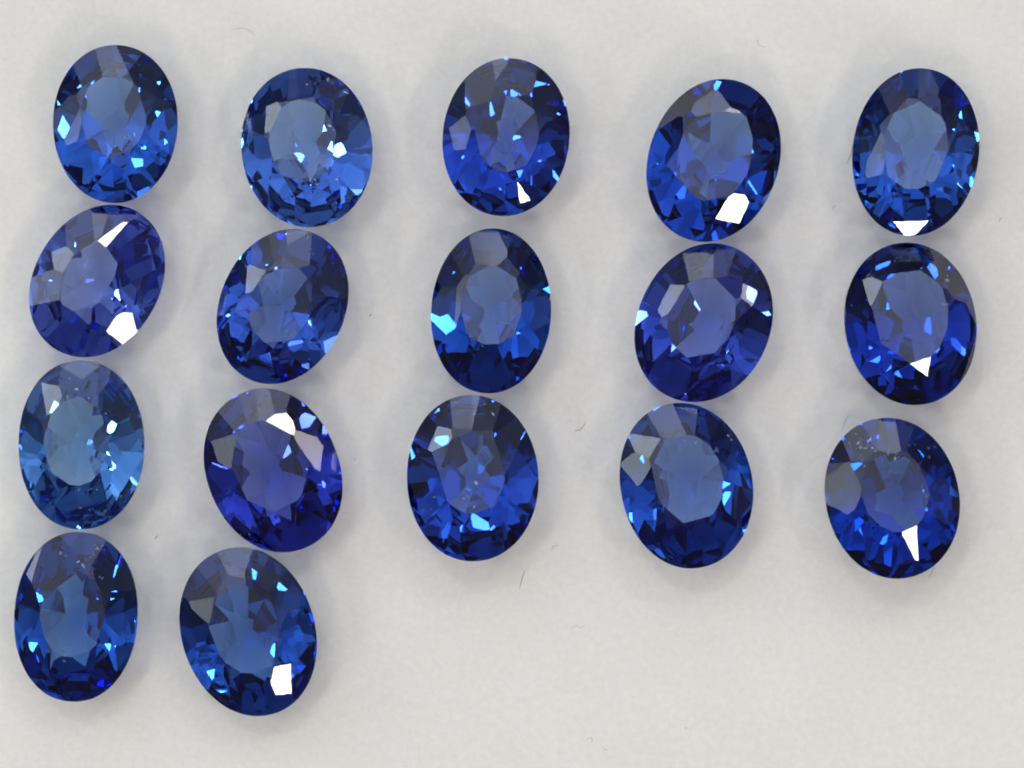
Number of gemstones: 17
